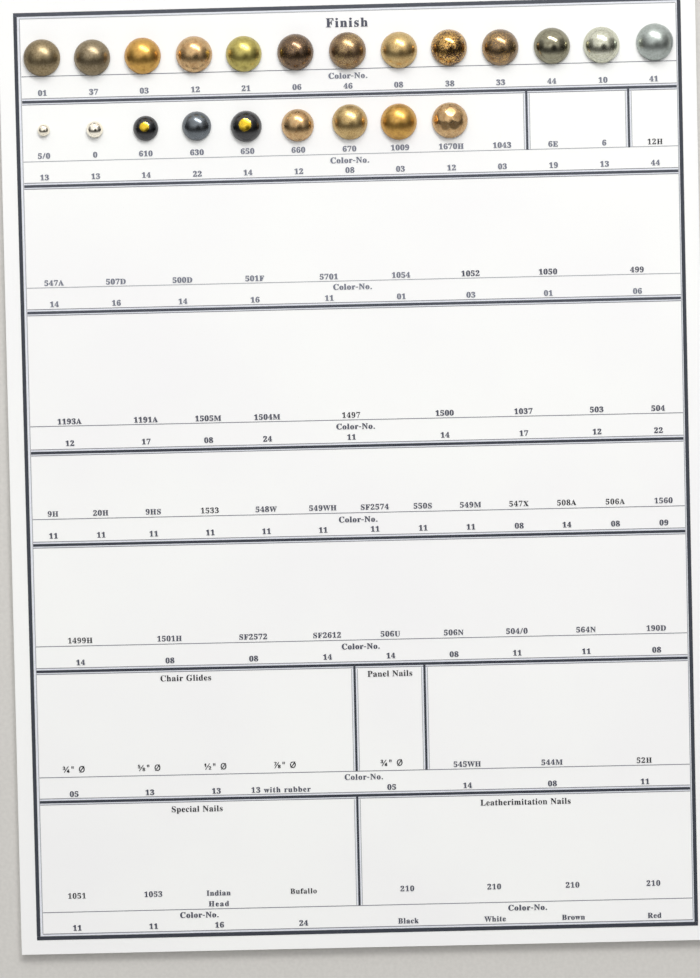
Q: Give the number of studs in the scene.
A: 22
